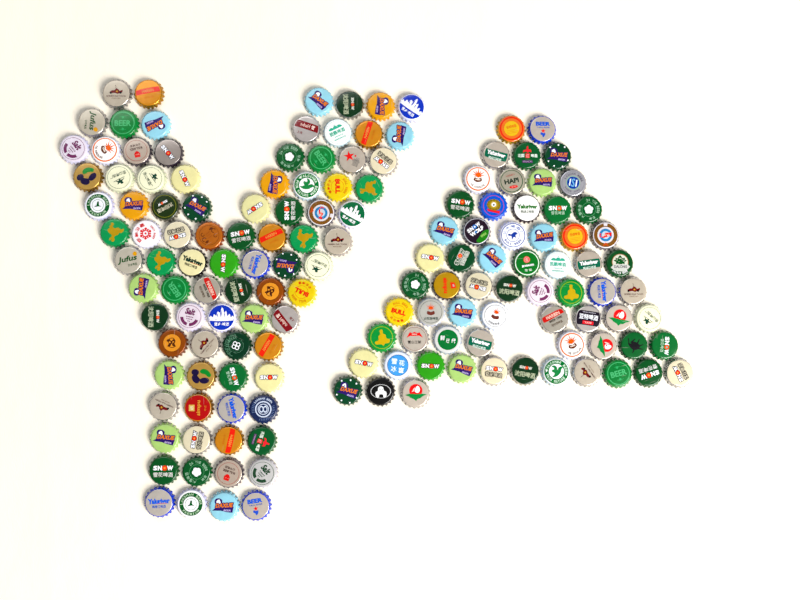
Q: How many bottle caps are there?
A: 152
